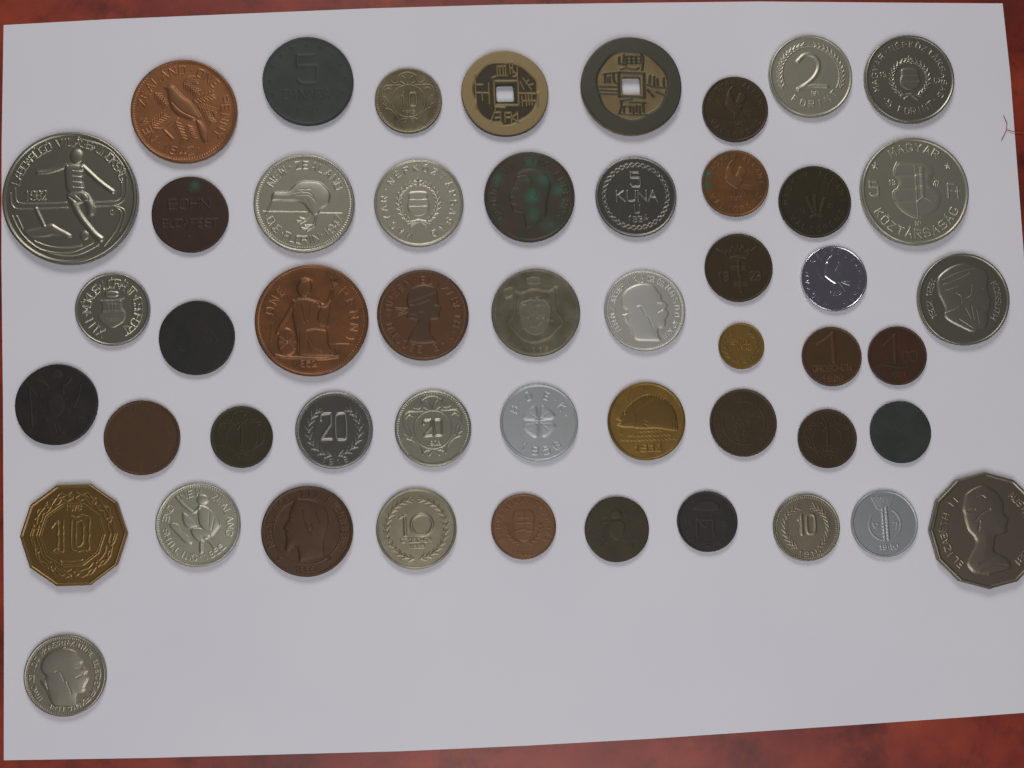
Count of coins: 50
